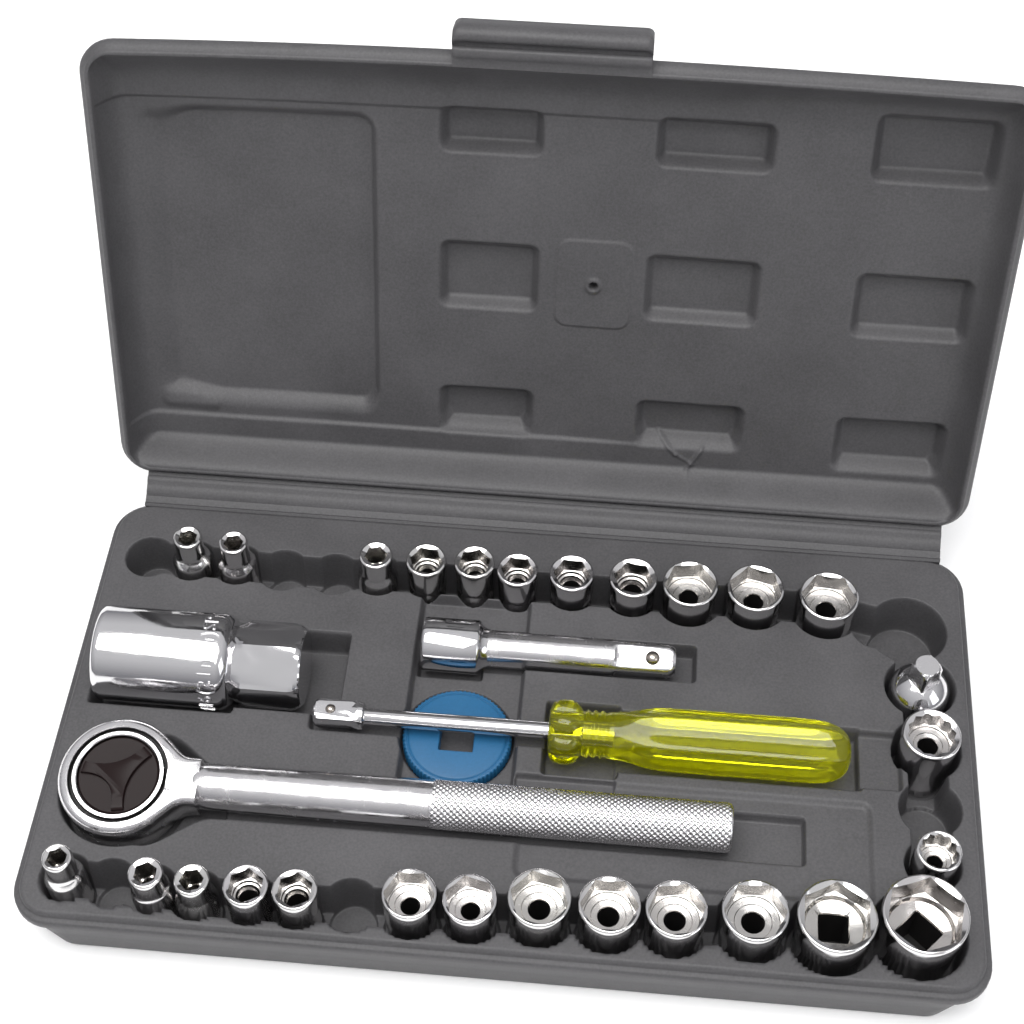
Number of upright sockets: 26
